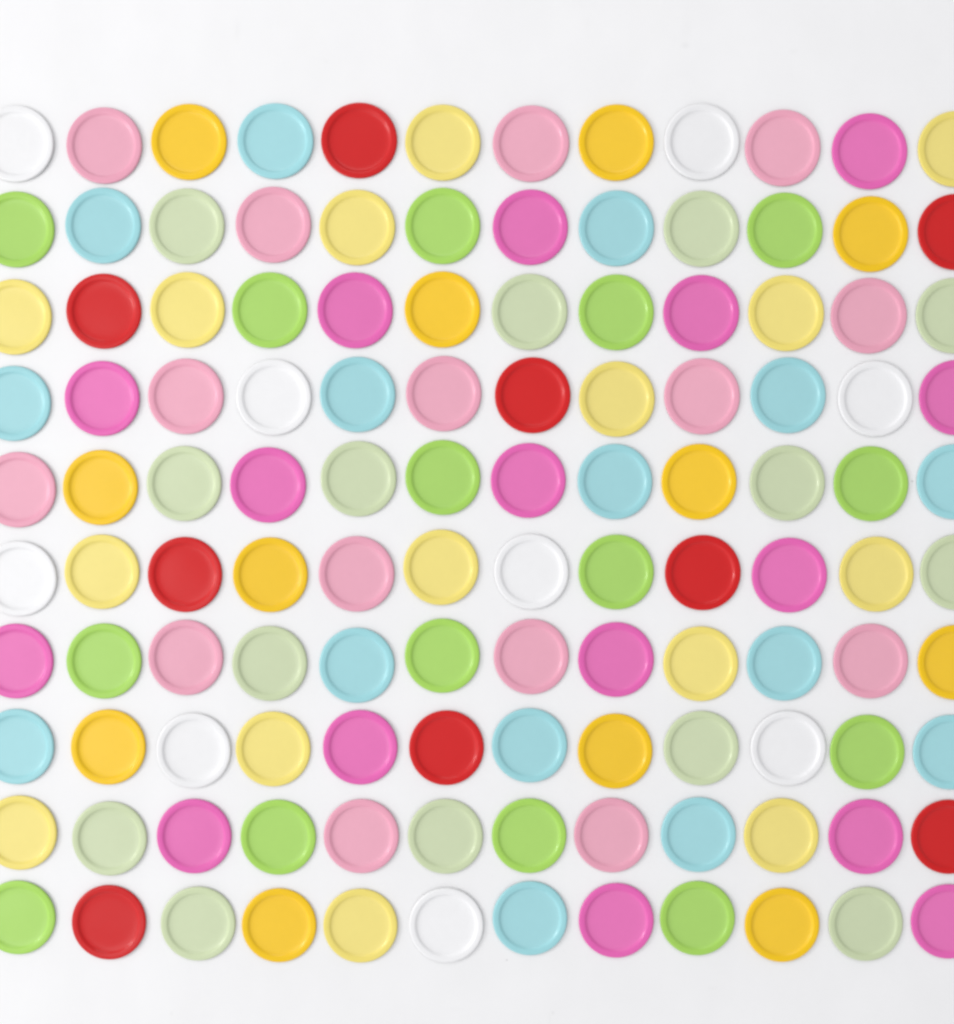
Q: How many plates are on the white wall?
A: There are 120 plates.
